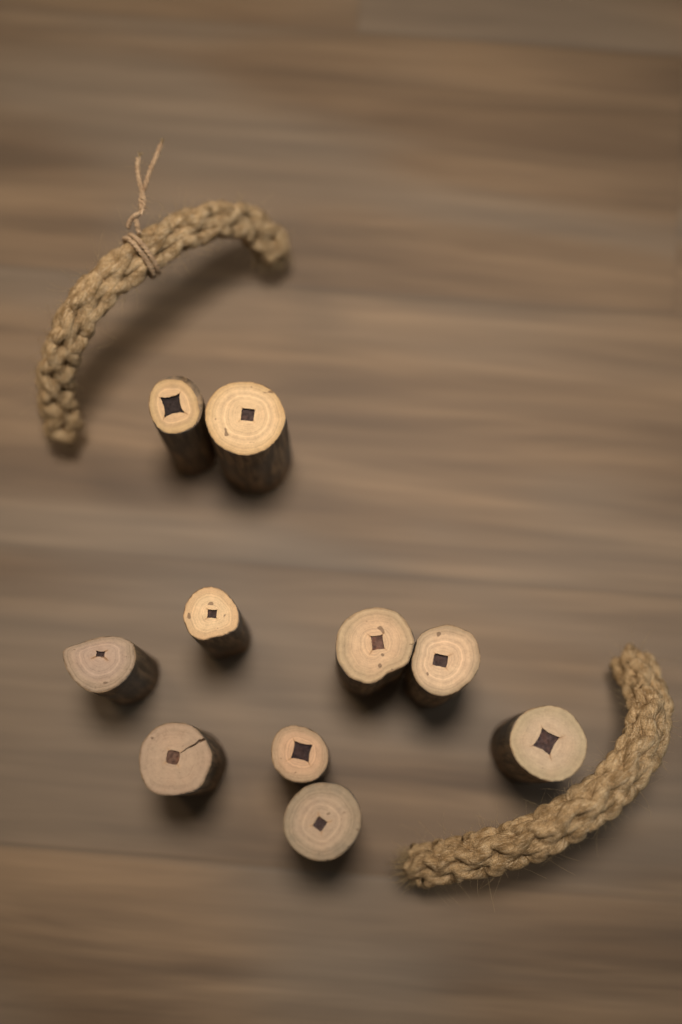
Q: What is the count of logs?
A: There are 10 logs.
